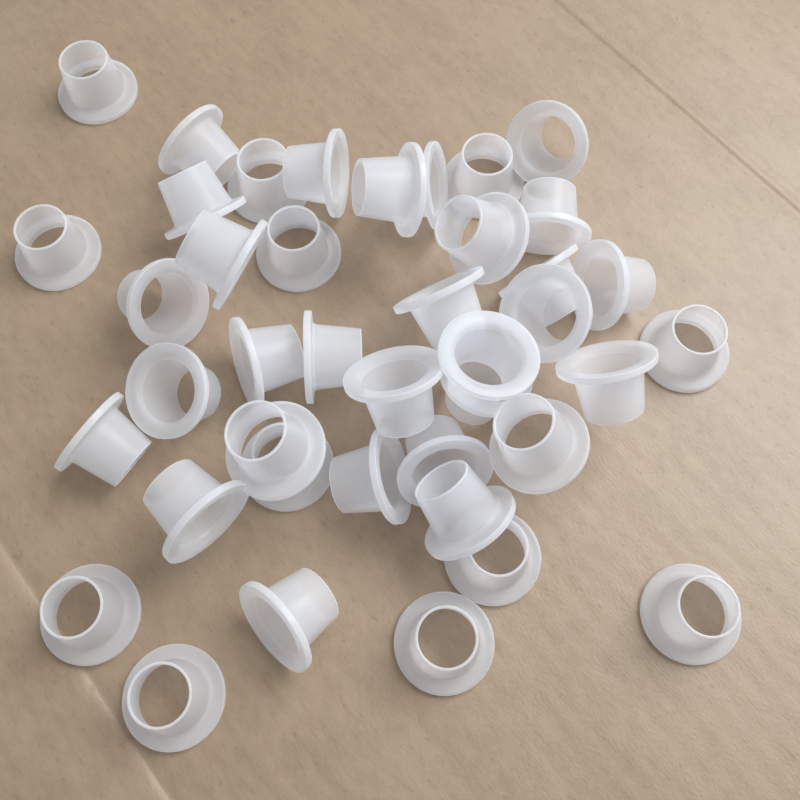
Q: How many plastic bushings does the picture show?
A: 41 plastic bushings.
